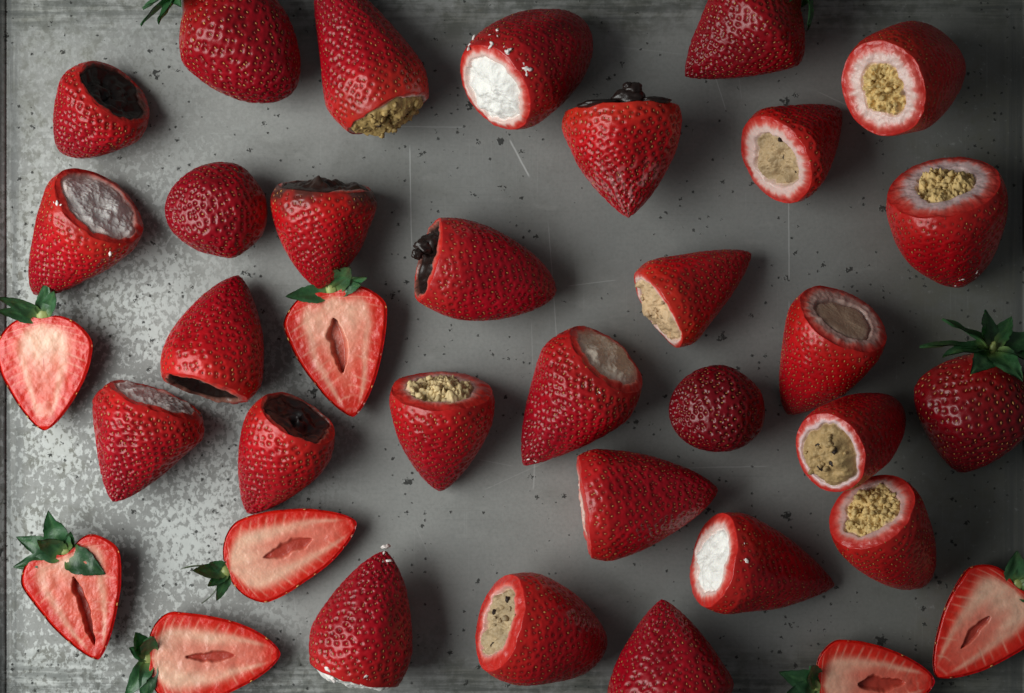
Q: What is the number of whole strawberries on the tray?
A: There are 29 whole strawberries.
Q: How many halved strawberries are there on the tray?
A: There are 7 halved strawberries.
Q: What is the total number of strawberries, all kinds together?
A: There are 36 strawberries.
